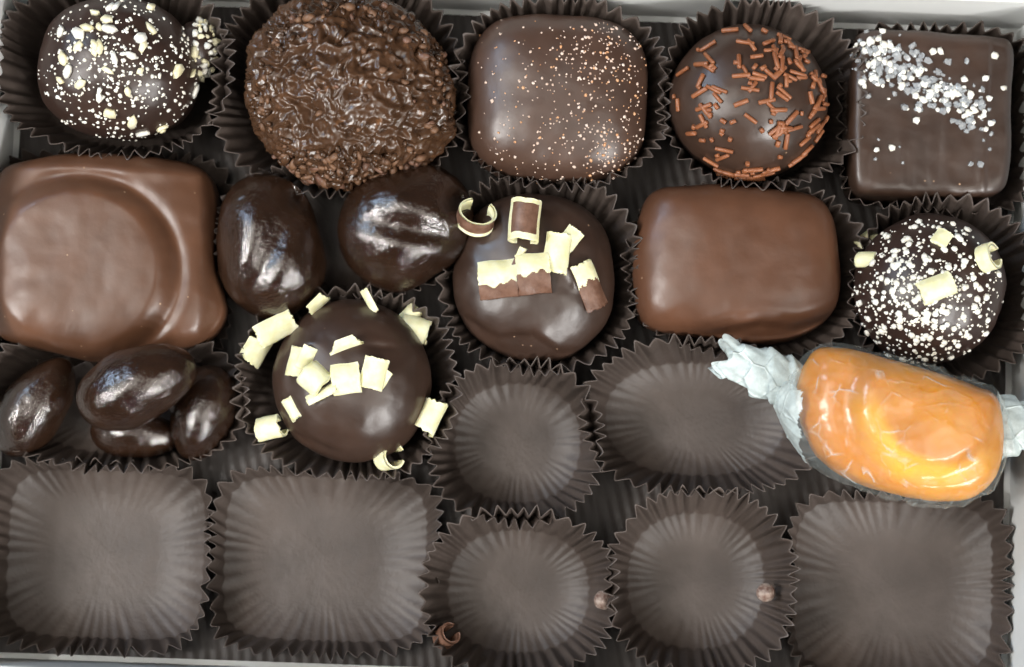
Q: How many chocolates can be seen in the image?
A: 16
